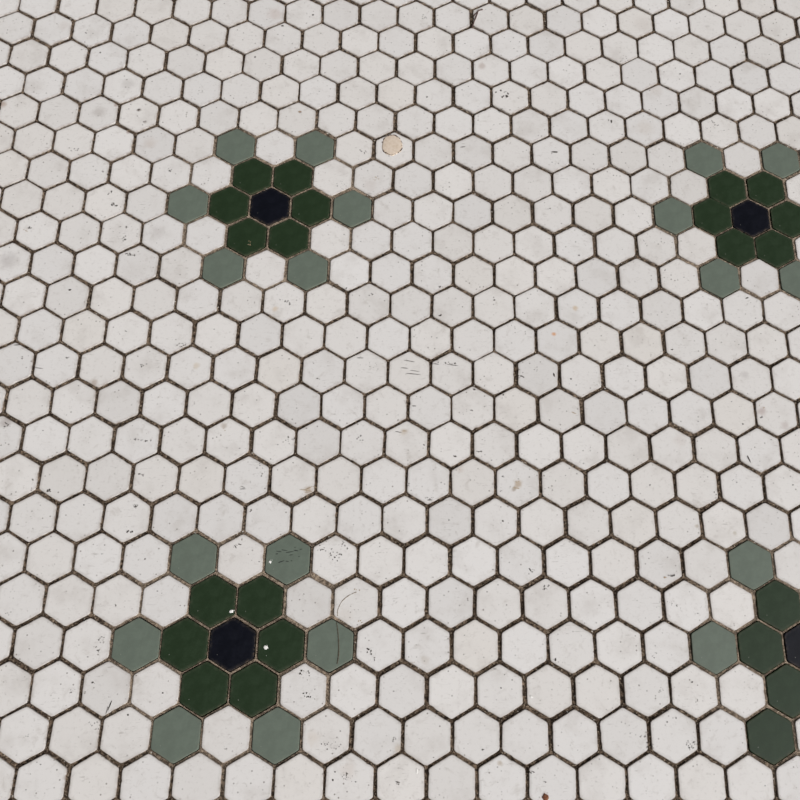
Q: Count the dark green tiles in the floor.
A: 22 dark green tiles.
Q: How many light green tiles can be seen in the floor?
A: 19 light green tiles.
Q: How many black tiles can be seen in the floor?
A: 4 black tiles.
